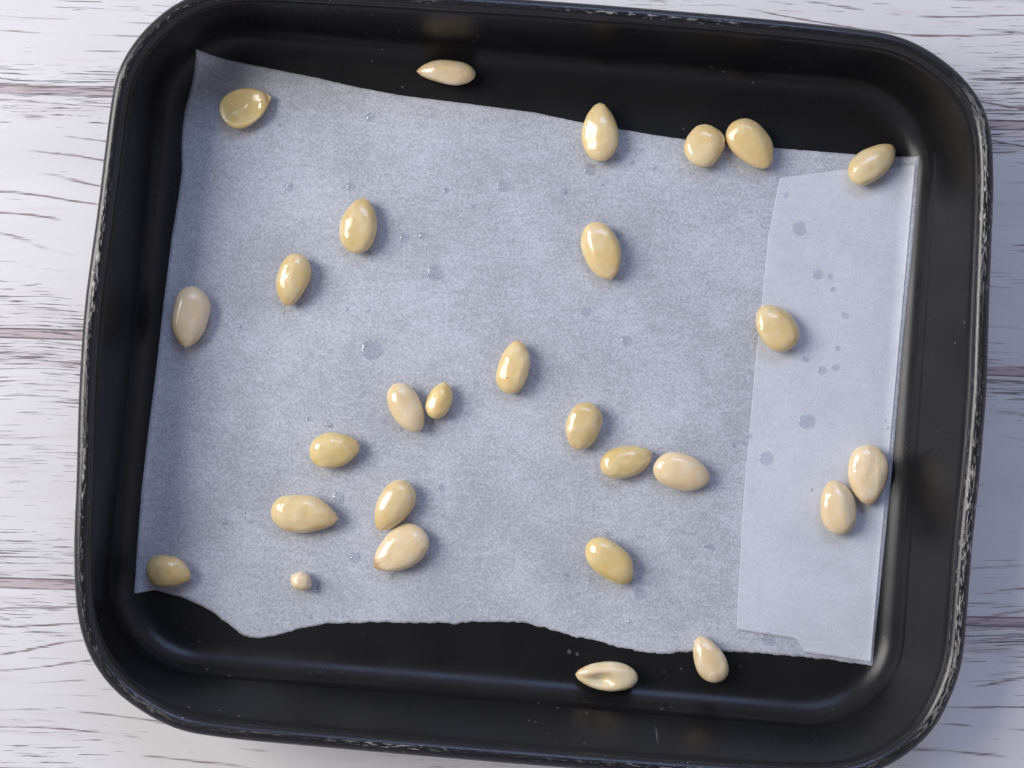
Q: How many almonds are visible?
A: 28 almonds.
